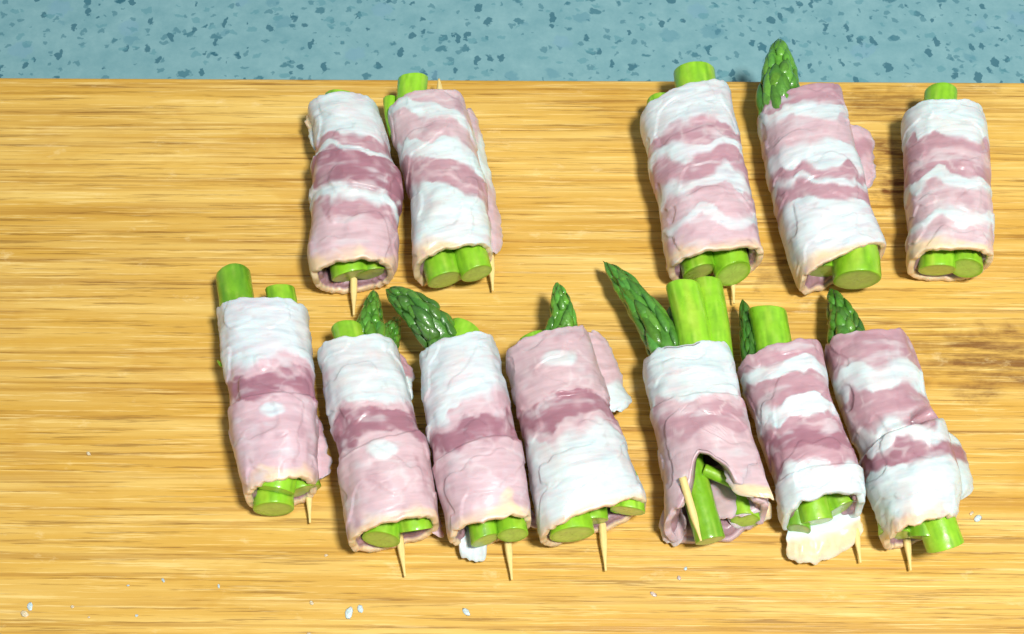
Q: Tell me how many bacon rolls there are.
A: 12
